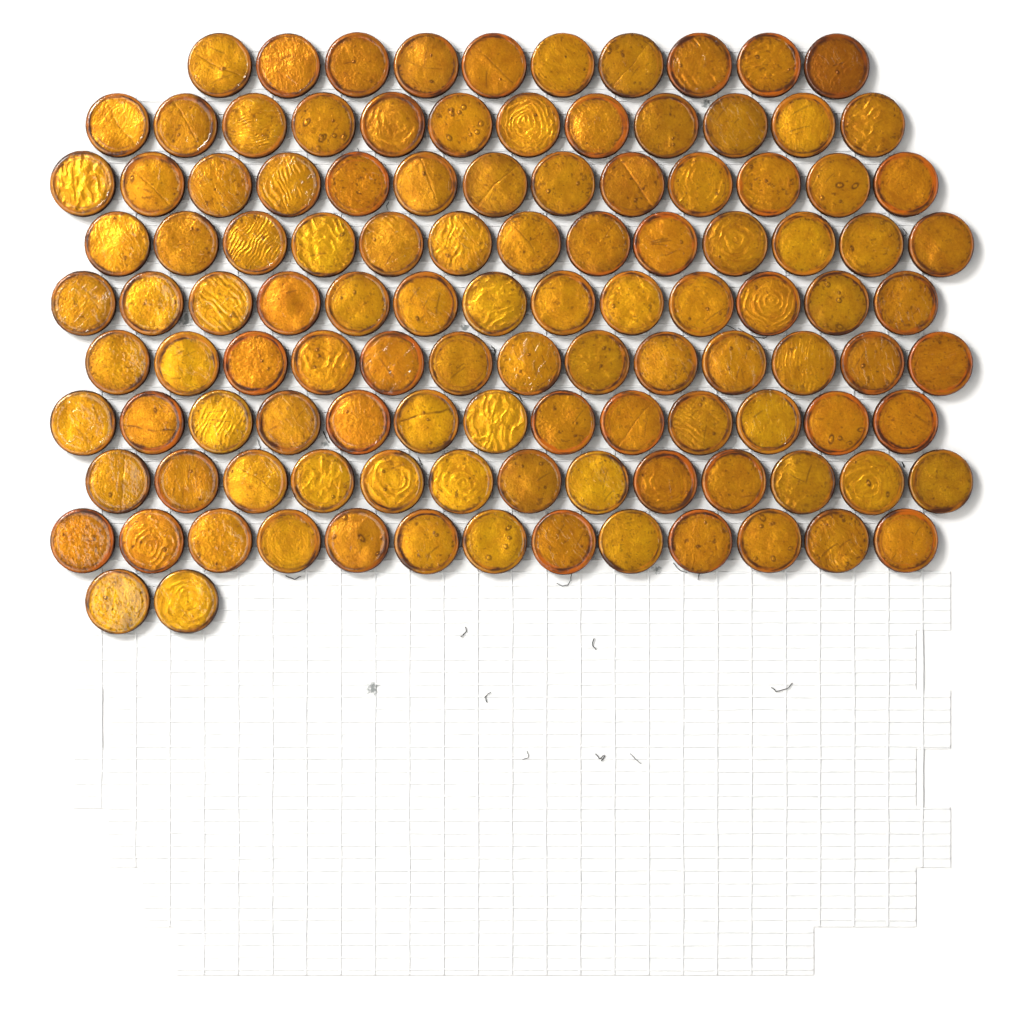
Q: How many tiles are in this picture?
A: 115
